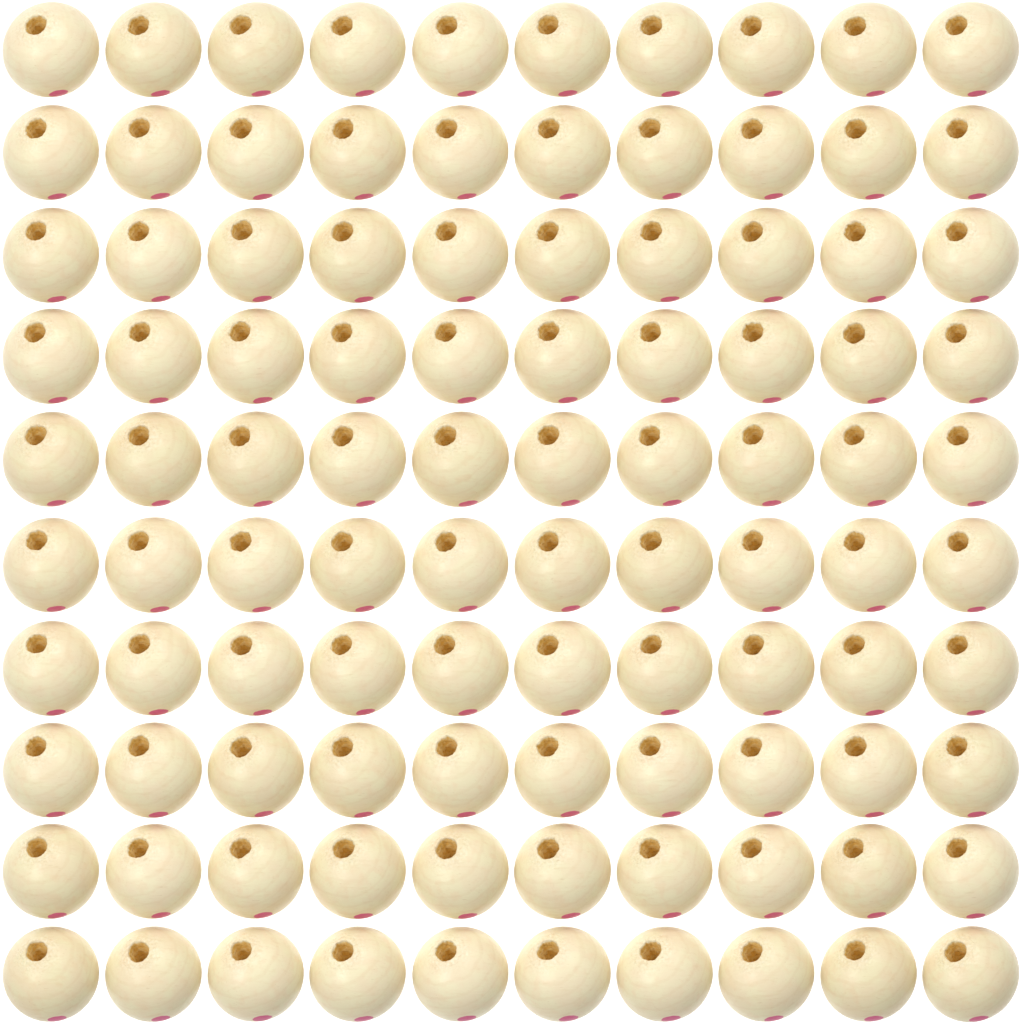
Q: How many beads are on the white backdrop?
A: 100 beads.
